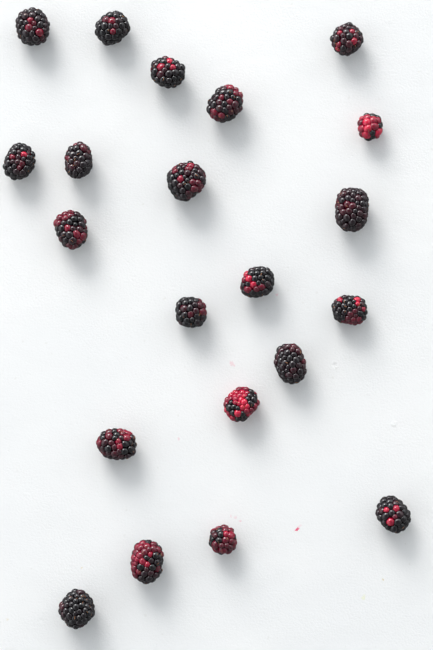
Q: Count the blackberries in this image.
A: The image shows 21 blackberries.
